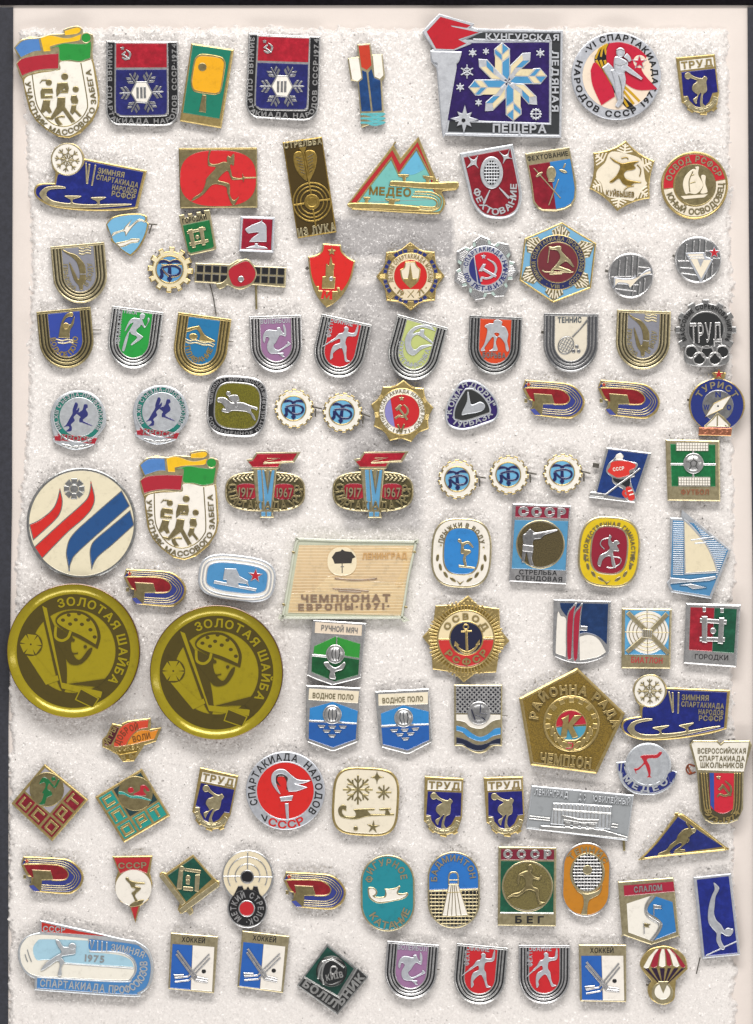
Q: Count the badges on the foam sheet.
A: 108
